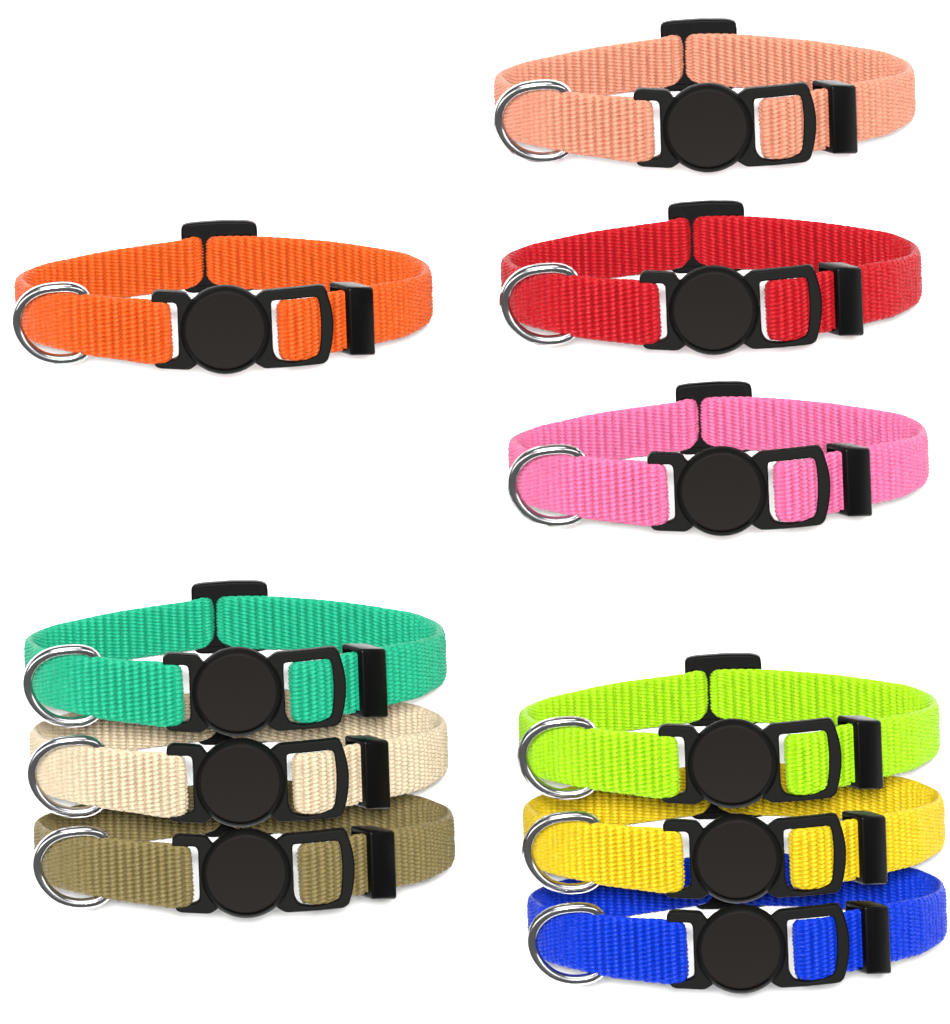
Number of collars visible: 10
